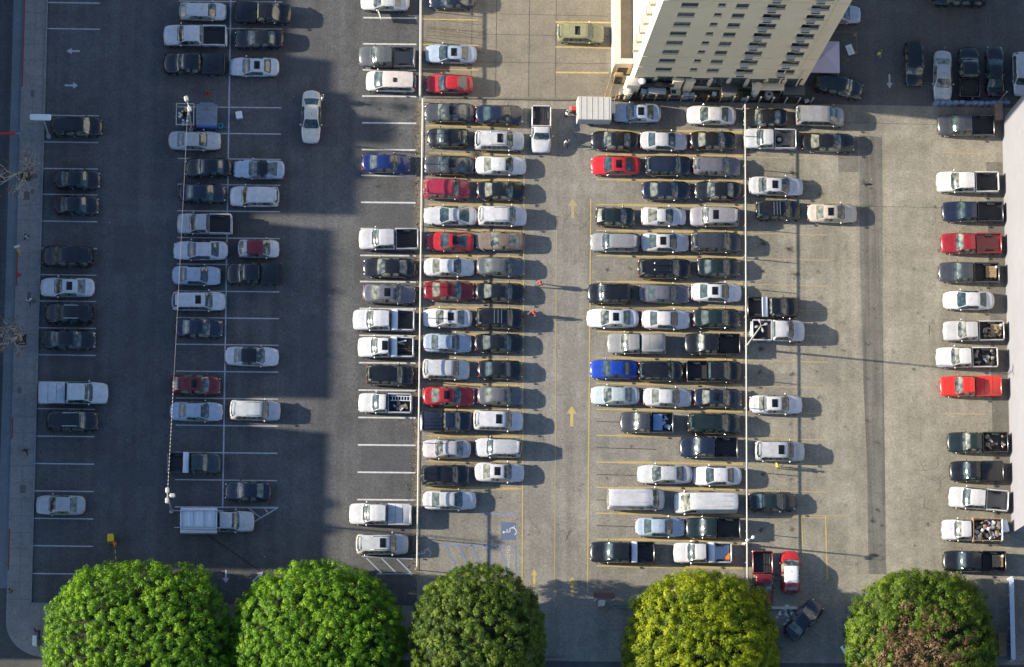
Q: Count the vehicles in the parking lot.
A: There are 165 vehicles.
